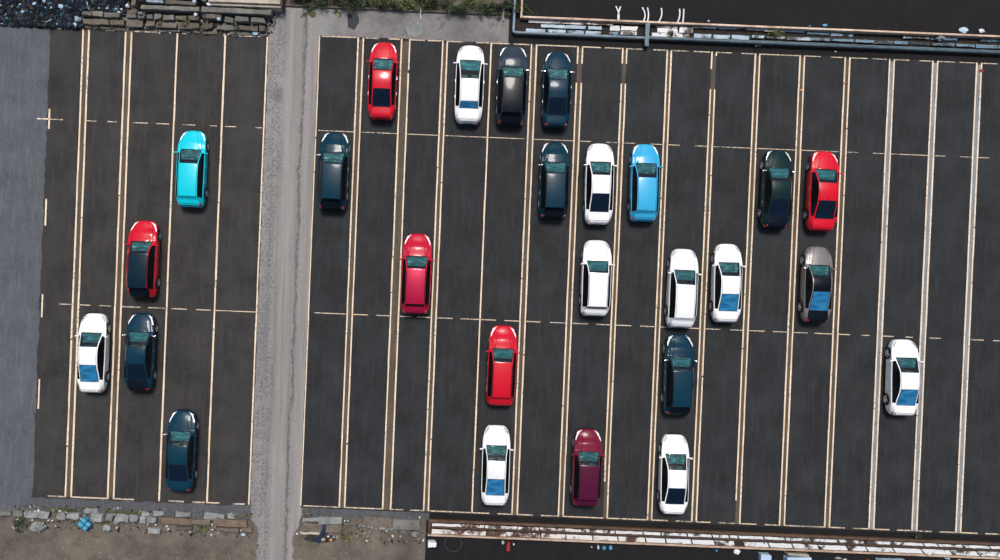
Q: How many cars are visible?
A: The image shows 26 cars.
